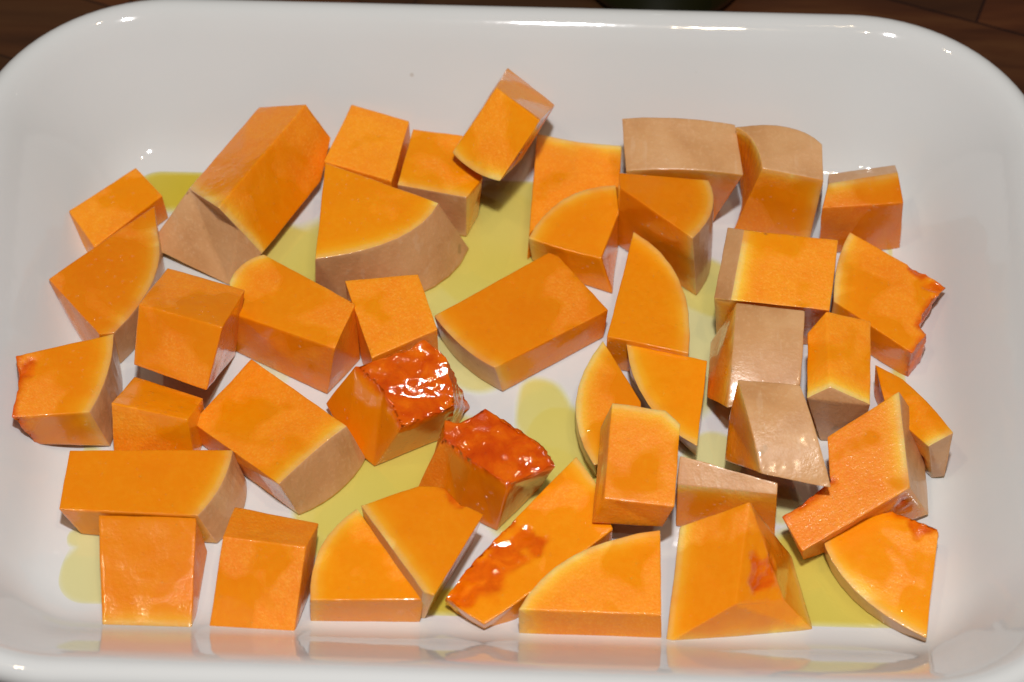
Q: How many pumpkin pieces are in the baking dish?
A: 43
